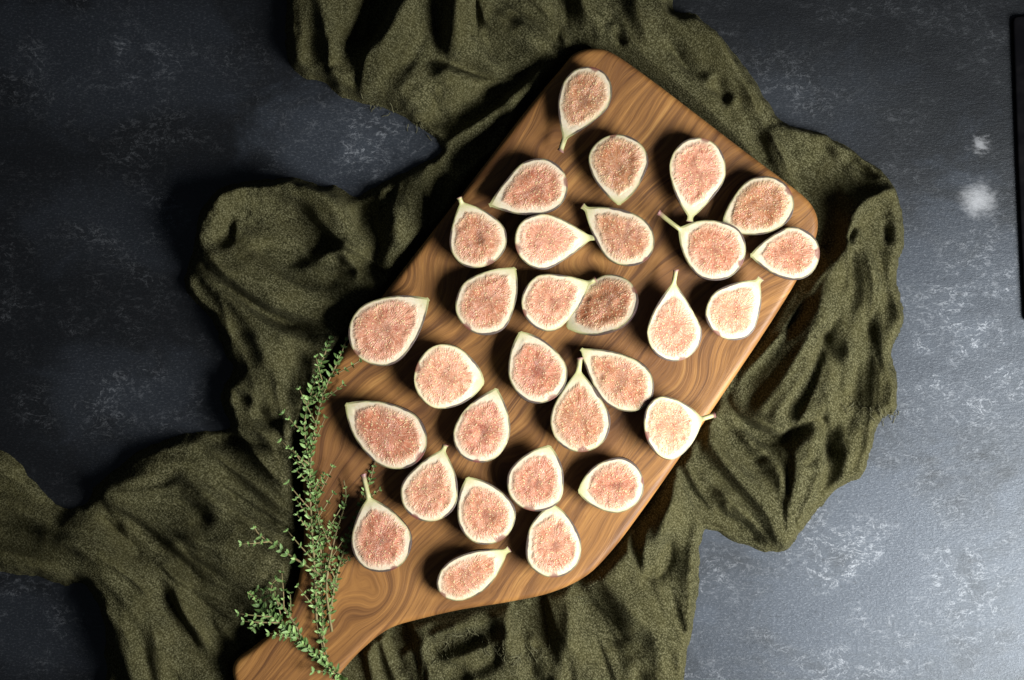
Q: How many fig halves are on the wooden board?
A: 30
